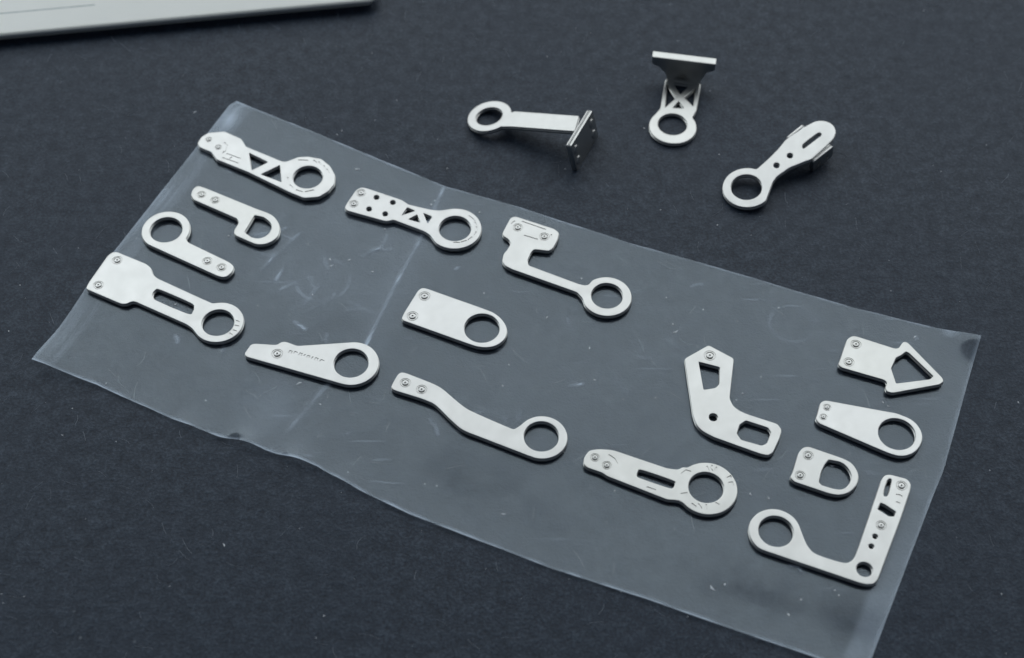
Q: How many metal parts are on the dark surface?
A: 18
